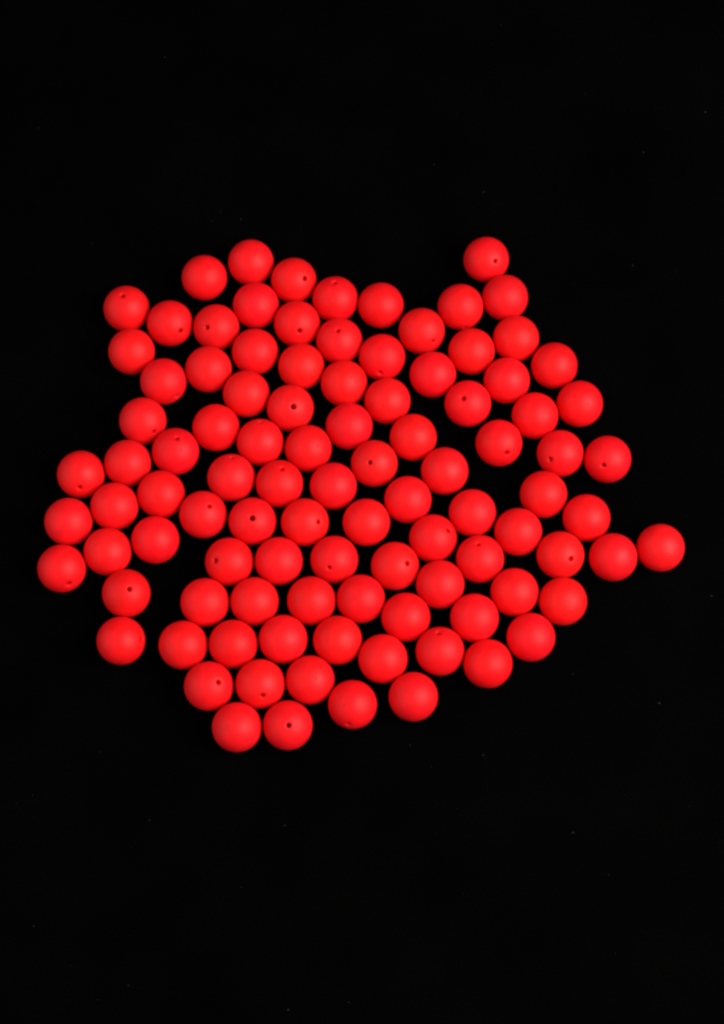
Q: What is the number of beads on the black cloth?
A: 100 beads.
